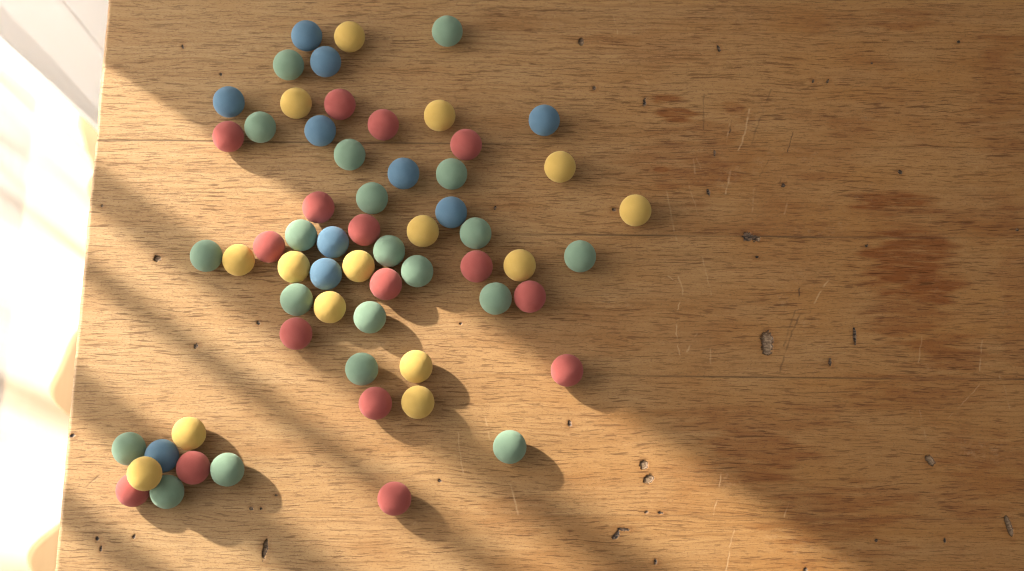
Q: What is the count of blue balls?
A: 10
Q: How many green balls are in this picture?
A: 20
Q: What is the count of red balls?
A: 16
